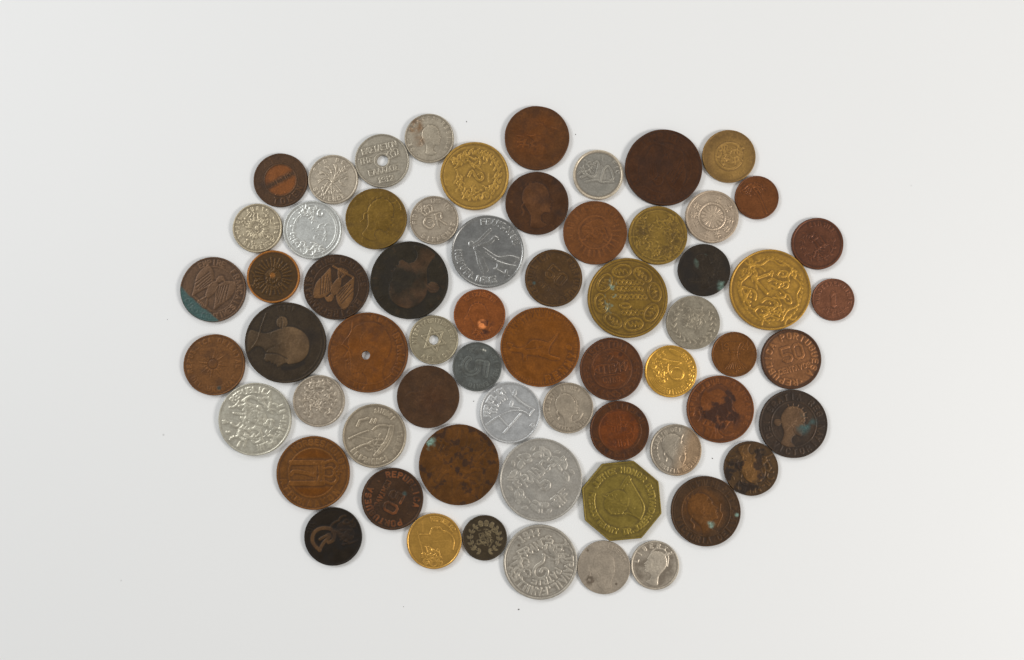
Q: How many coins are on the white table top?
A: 64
